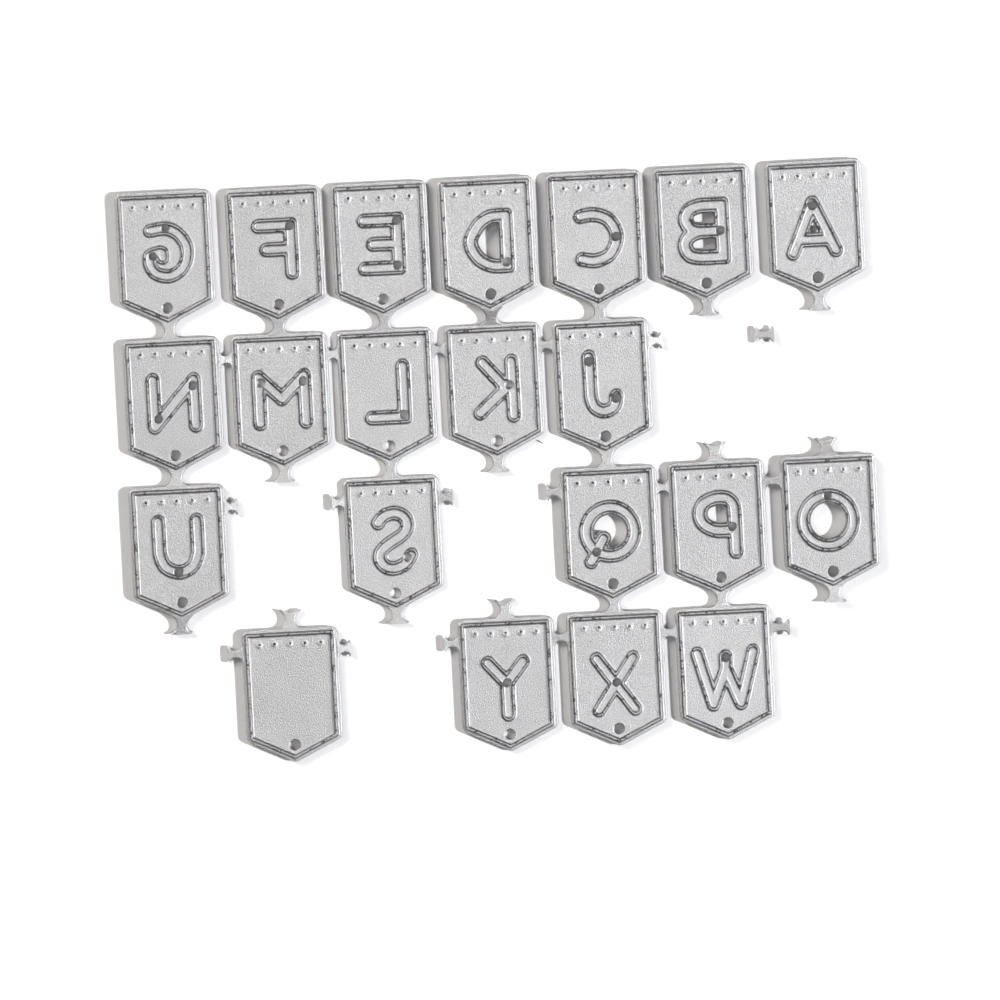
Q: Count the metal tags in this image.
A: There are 21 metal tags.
